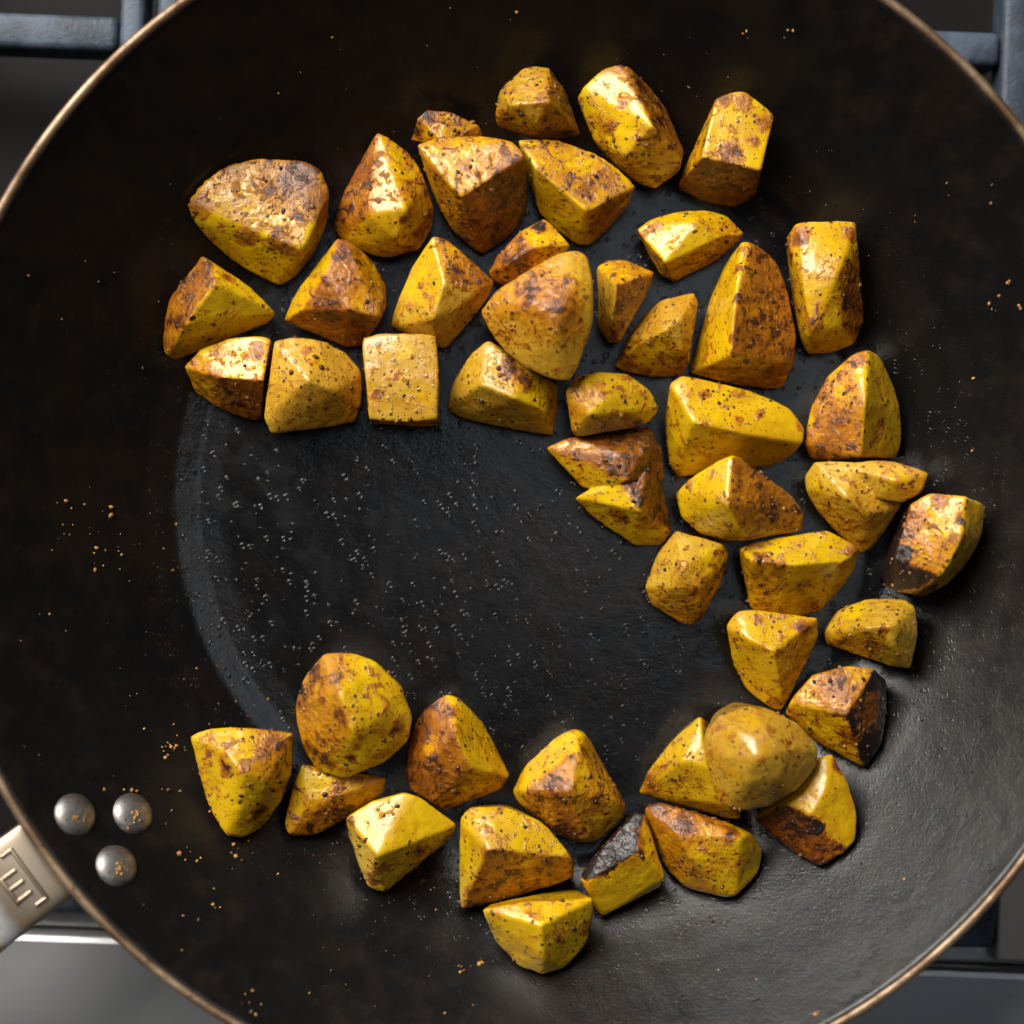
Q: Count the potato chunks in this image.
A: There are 47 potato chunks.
